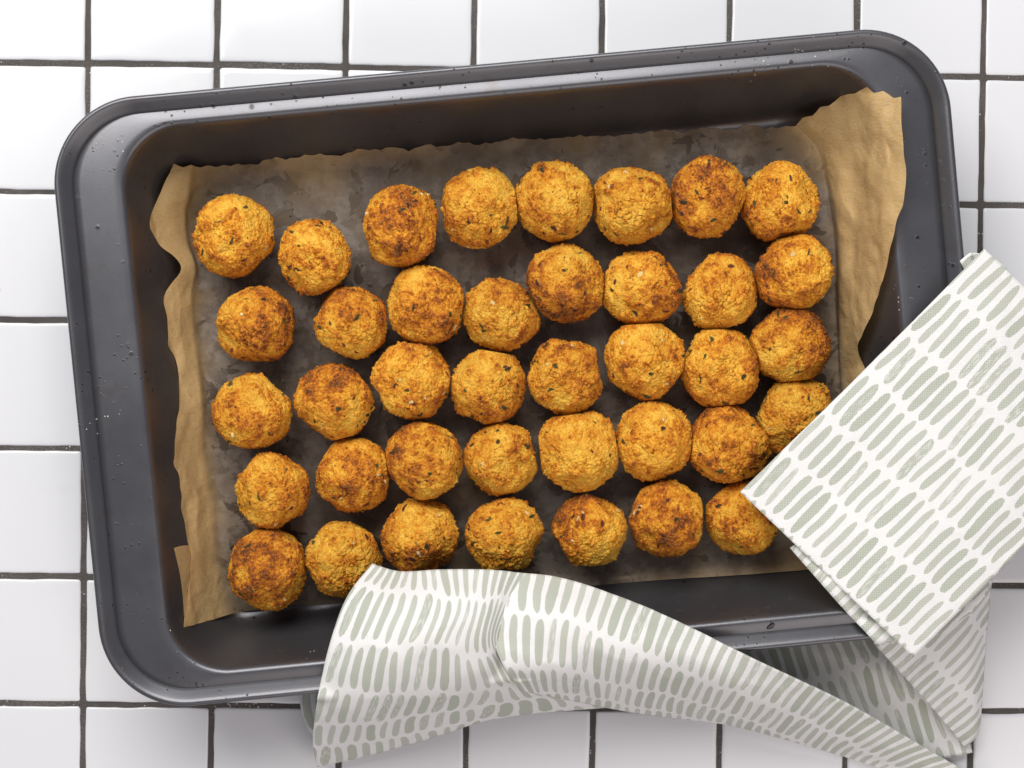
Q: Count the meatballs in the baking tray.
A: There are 39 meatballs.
